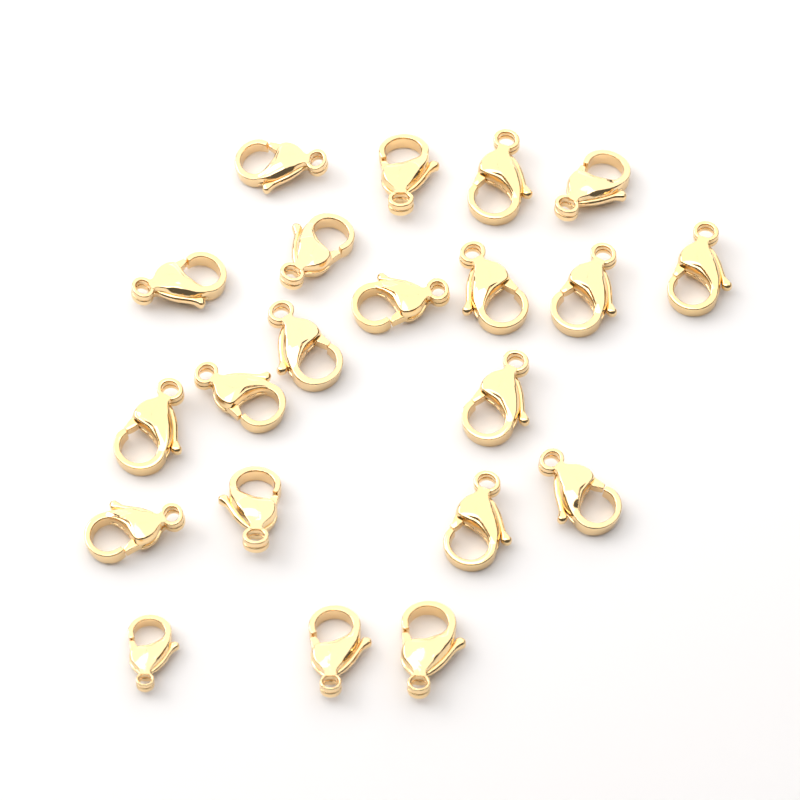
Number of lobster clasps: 21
